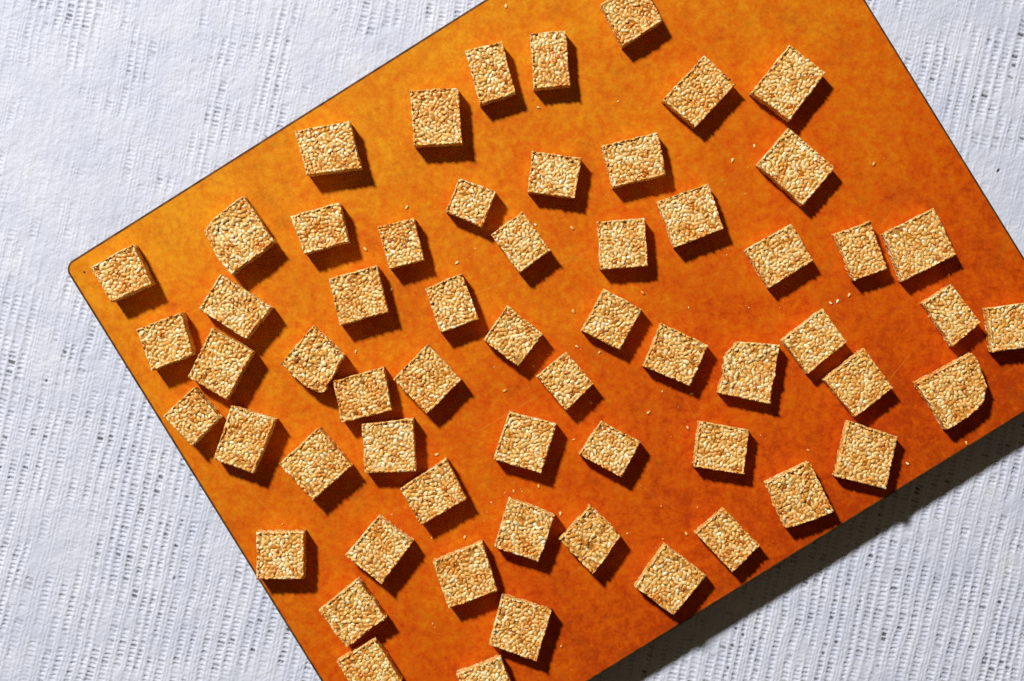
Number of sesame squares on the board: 60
